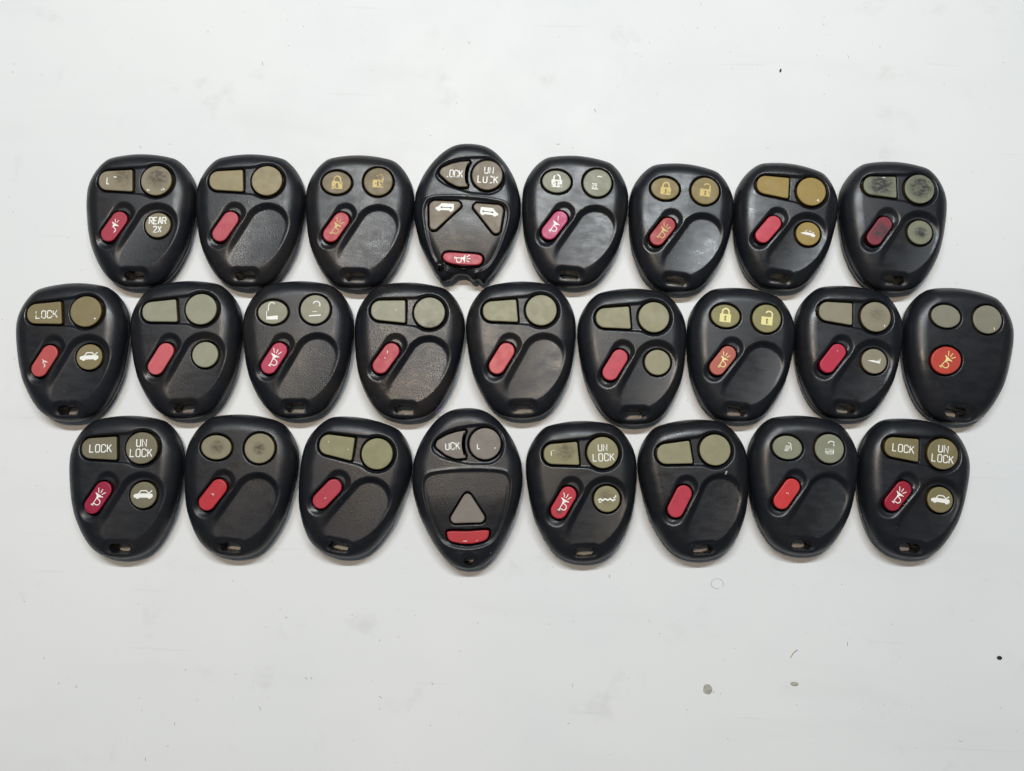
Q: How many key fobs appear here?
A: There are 25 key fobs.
